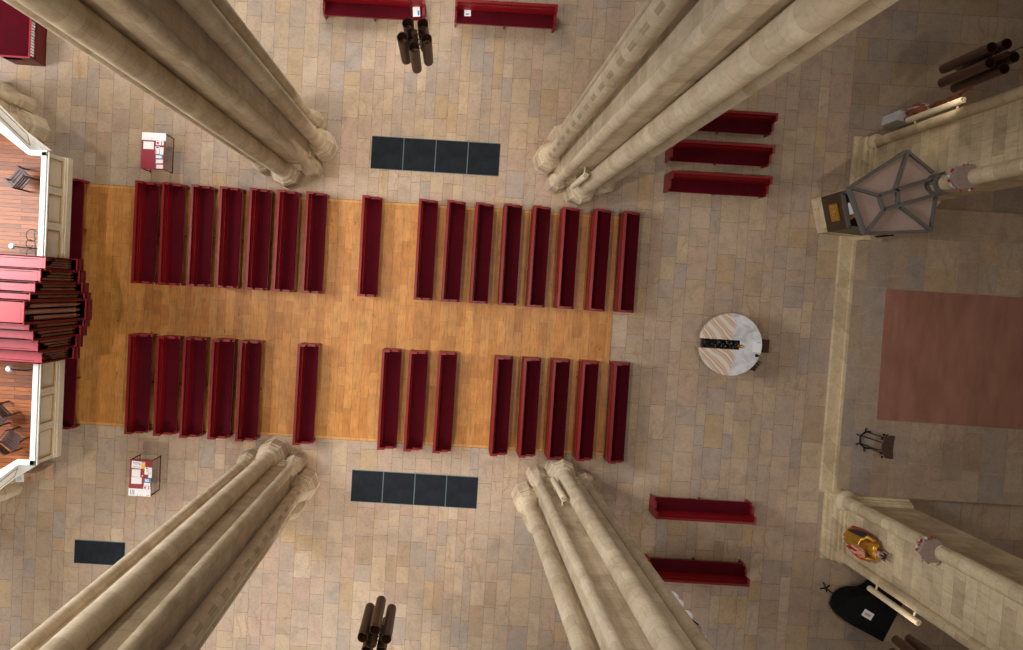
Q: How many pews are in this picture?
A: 39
